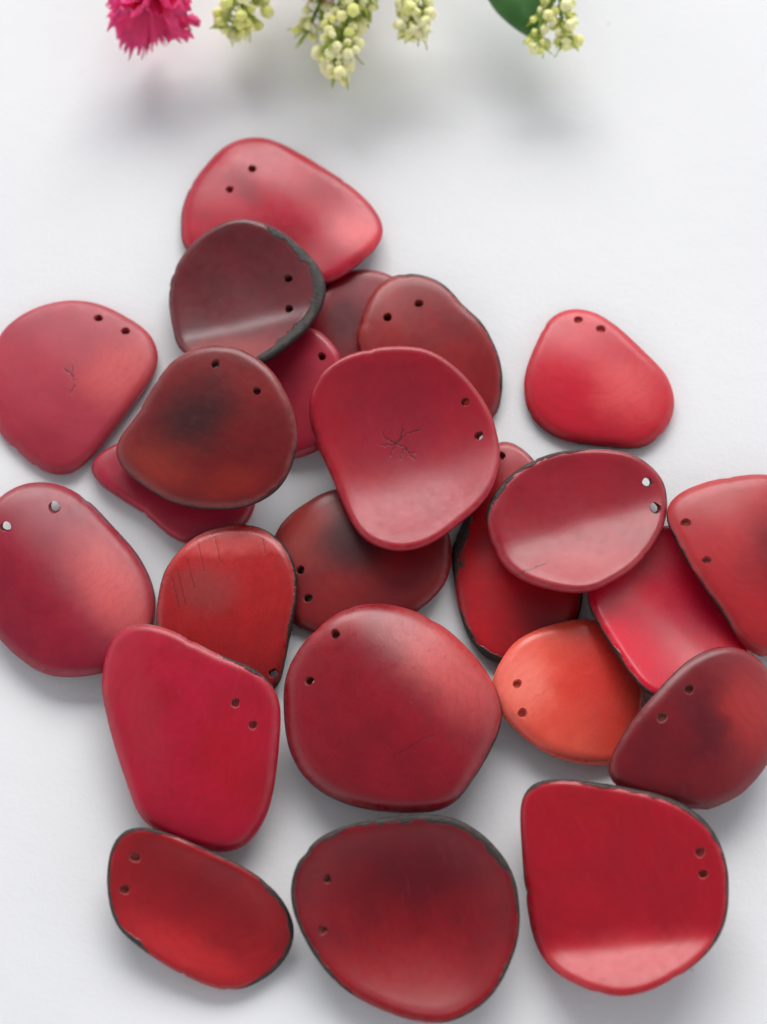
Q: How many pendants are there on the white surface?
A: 24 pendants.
